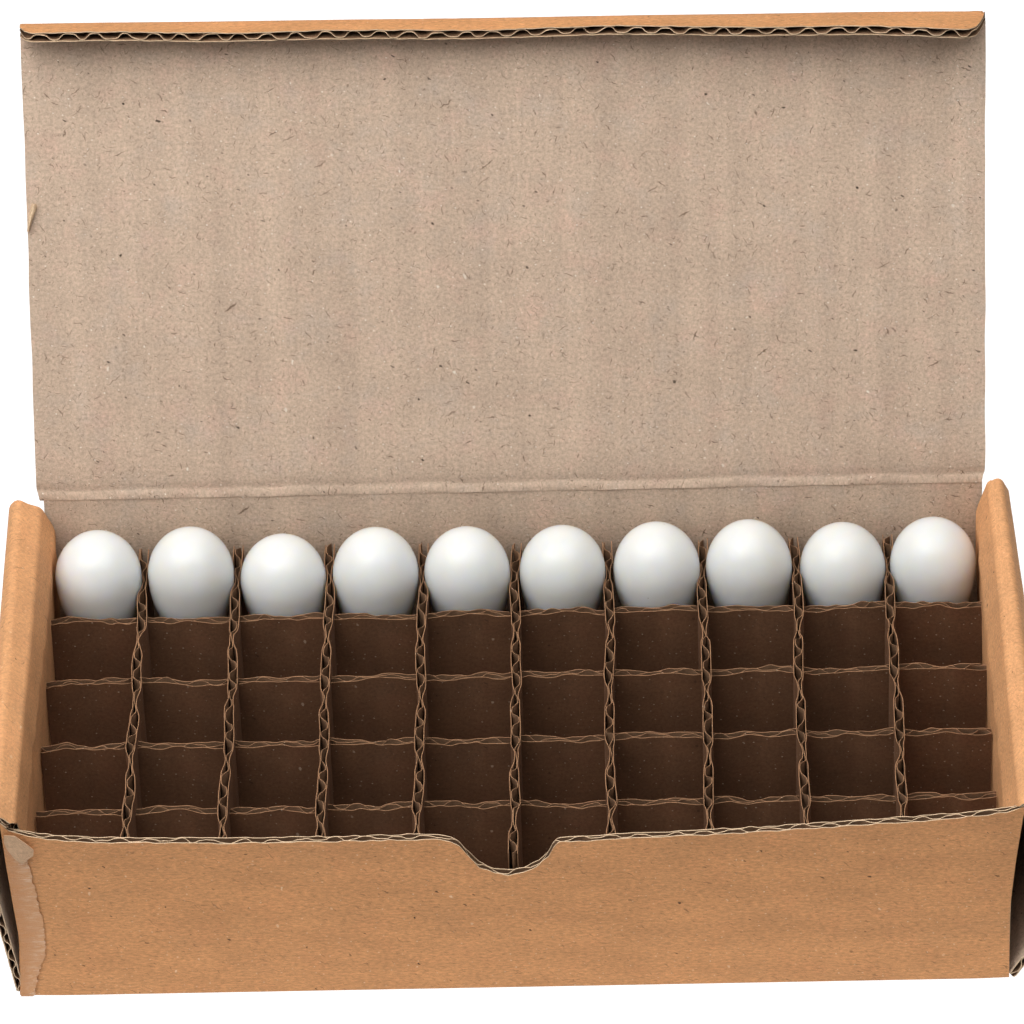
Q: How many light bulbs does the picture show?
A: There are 10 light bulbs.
